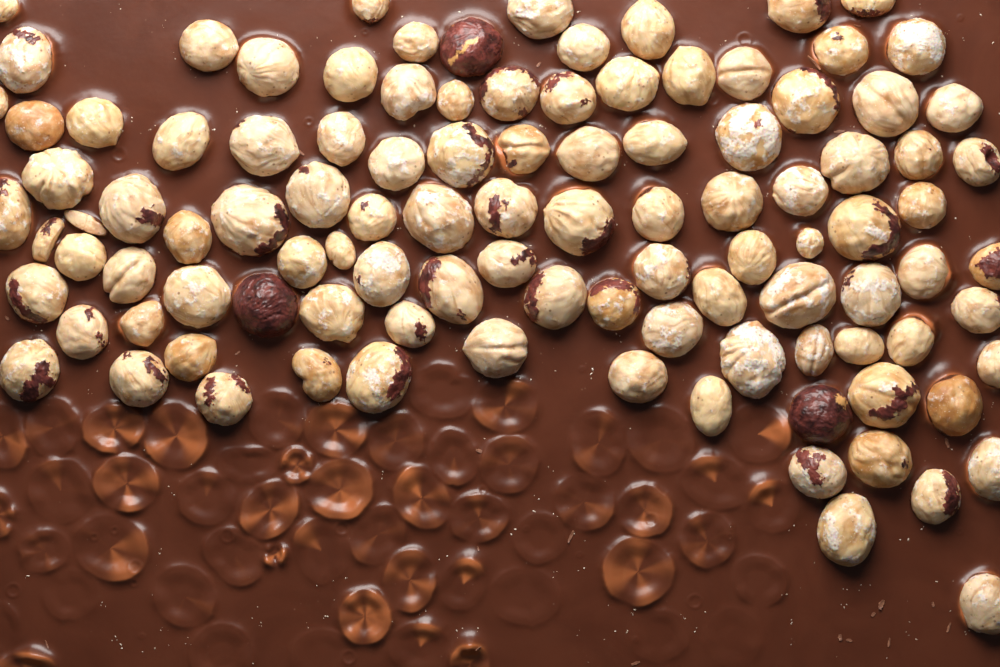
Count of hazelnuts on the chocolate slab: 106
